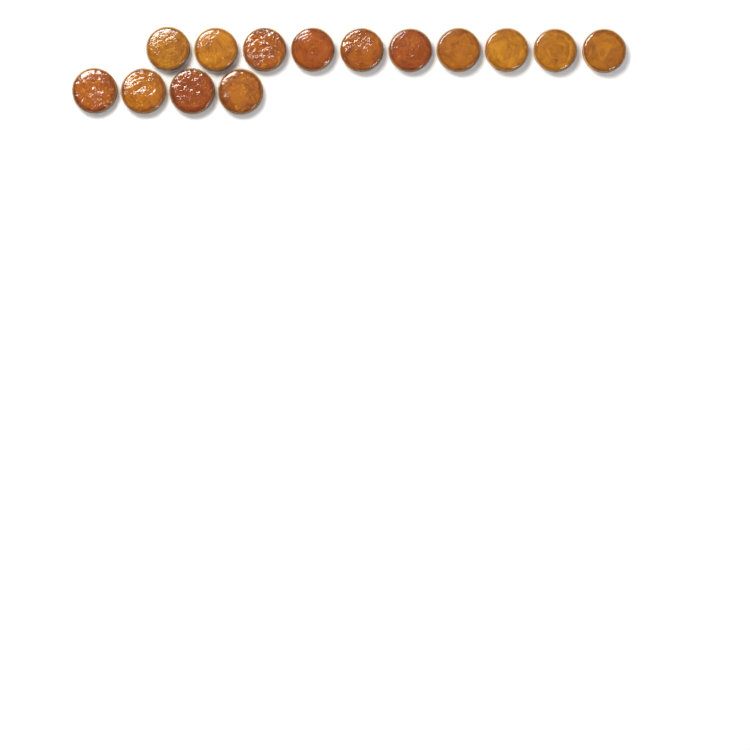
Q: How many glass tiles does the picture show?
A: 14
